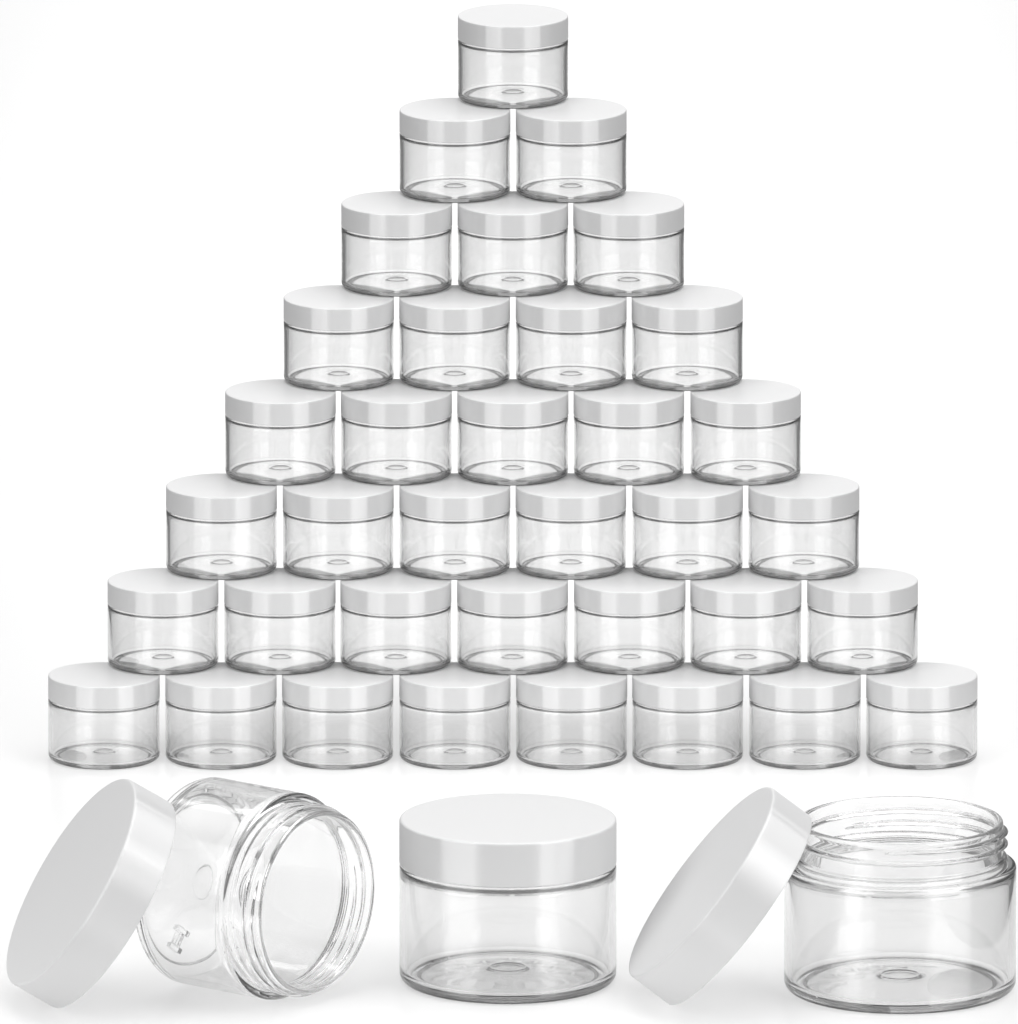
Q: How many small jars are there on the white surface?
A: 36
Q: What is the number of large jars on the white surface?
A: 3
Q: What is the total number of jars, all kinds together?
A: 39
